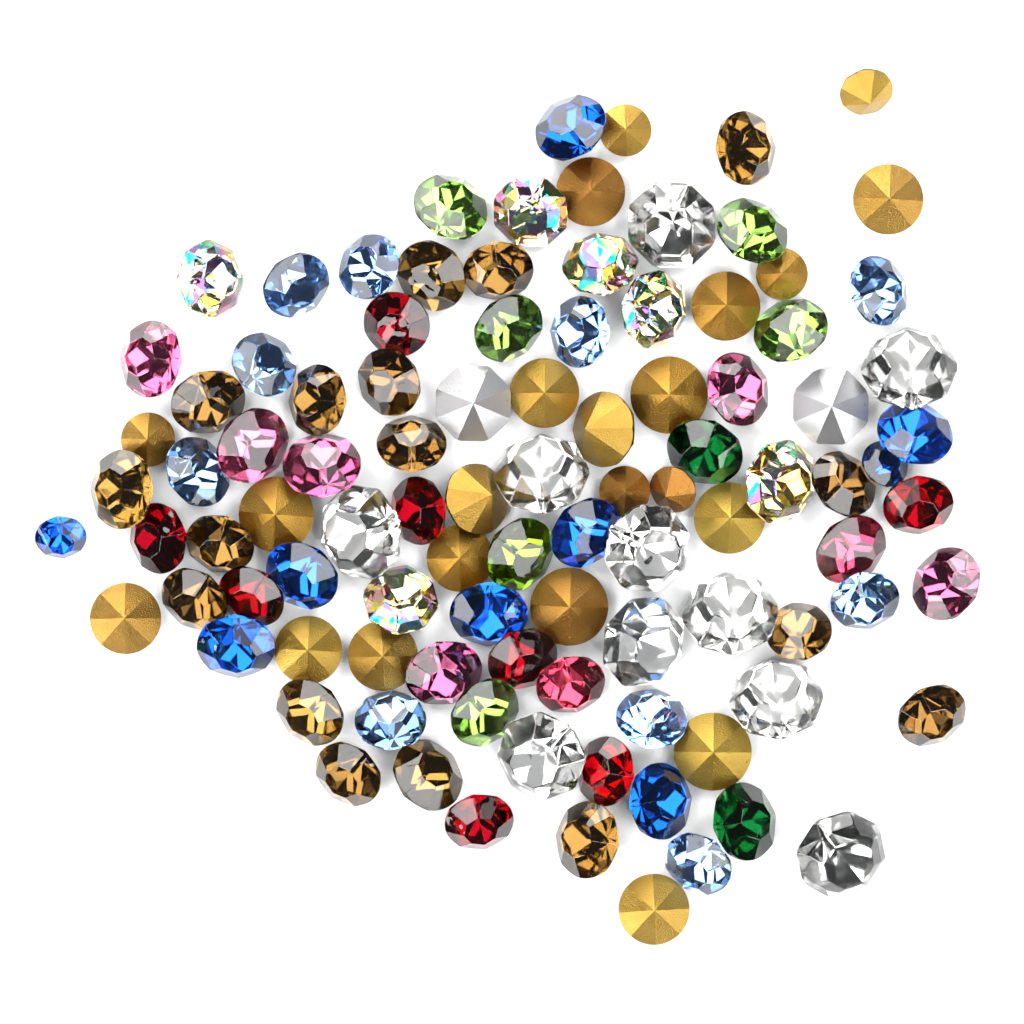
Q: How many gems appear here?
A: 100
